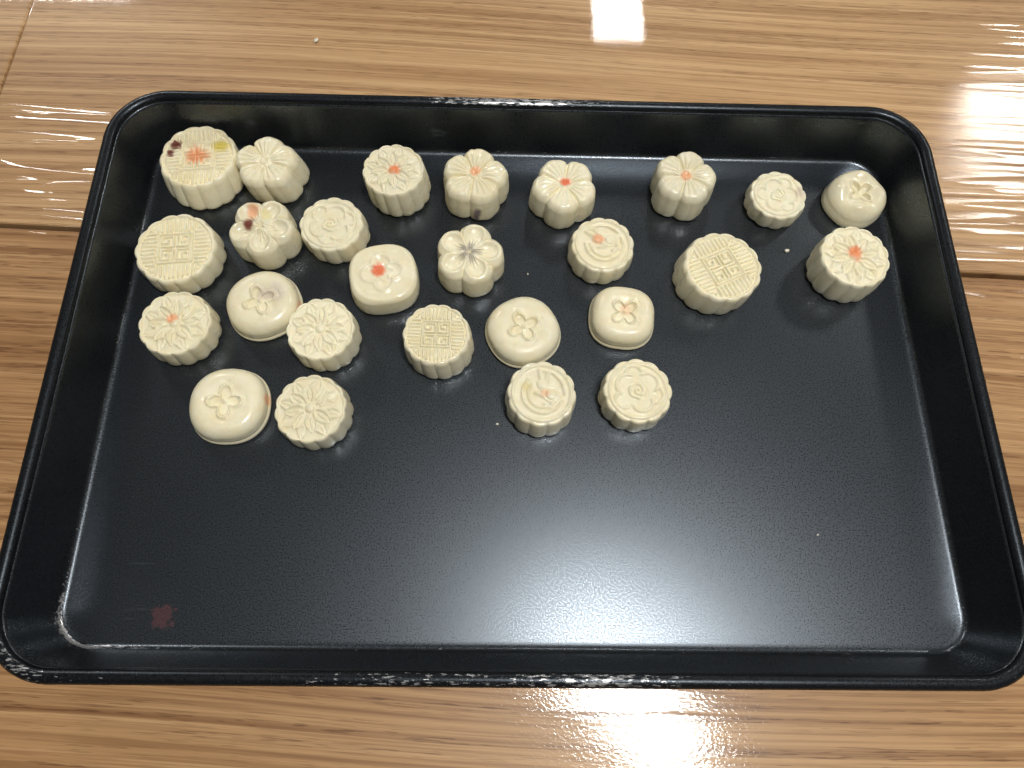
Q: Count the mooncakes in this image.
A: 26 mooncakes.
